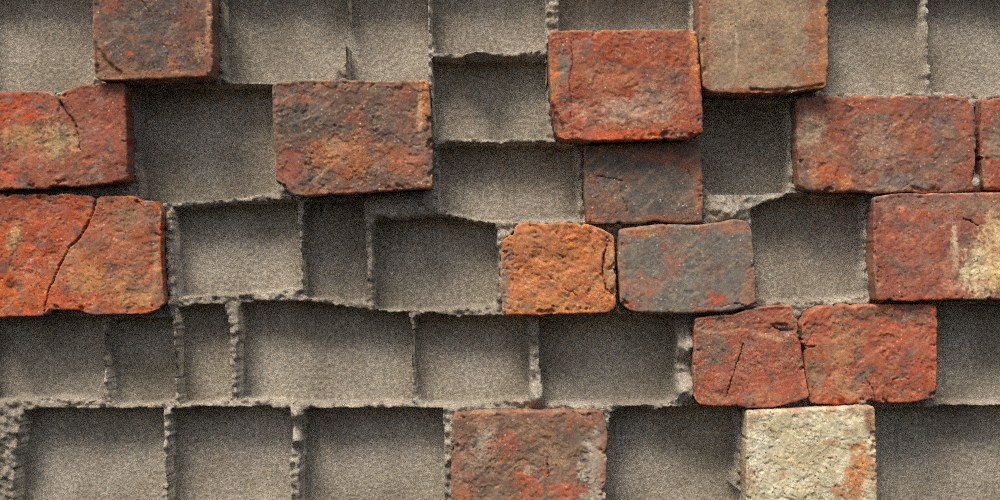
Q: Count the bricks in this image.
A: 16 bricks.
